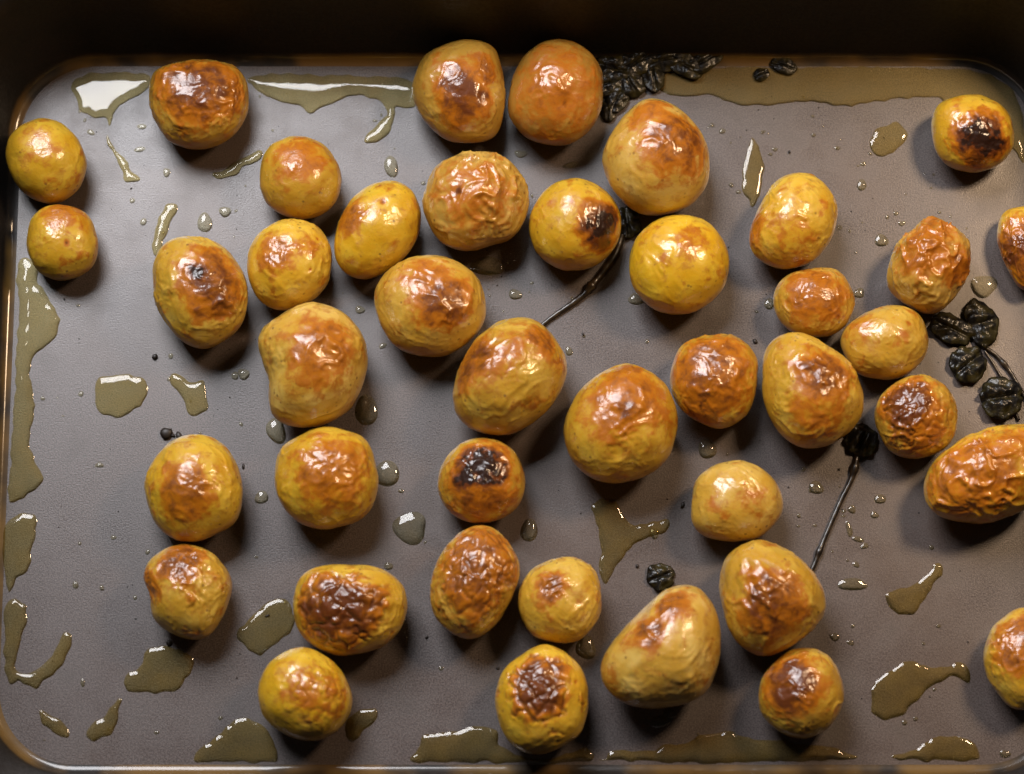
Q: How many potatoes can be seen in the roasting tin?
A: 41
